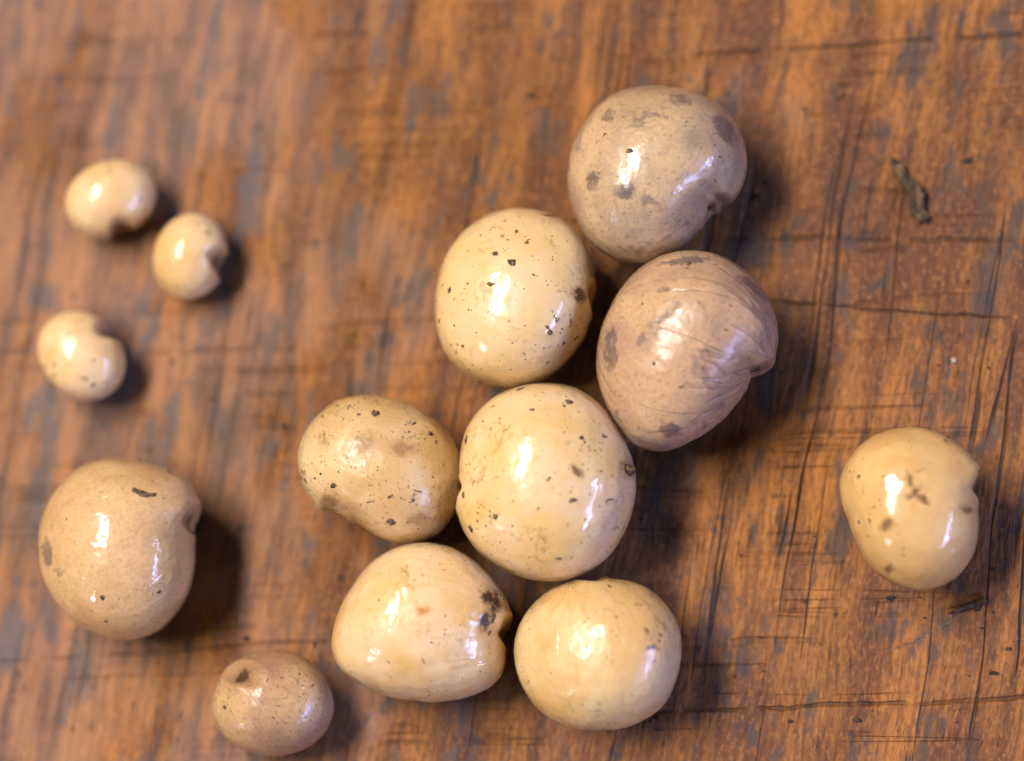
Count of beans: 13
